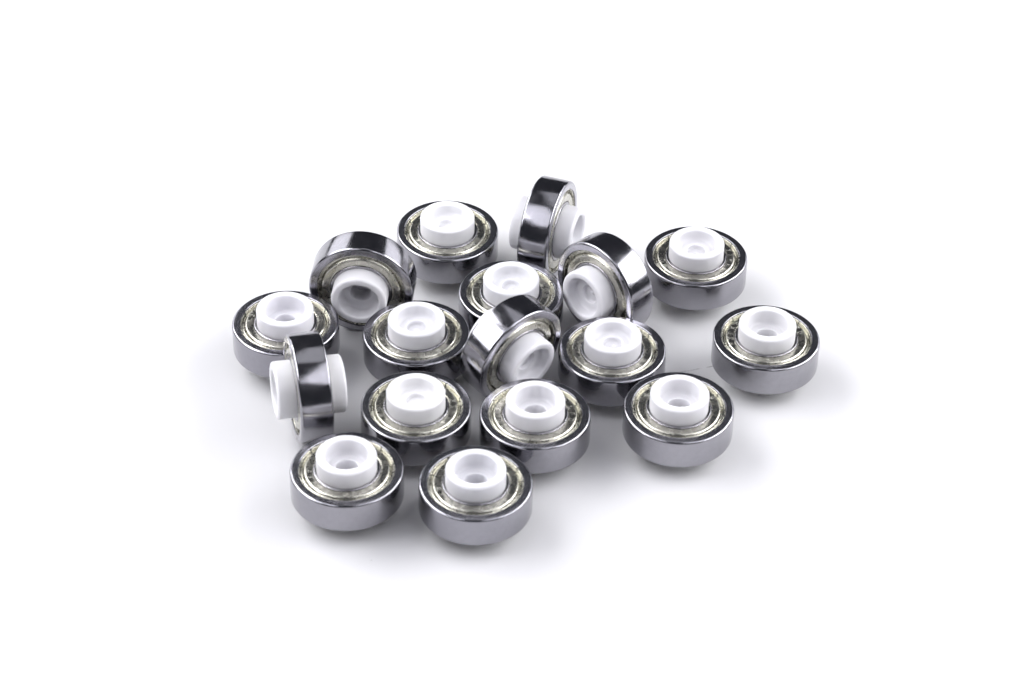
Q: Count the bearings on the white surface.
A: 17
